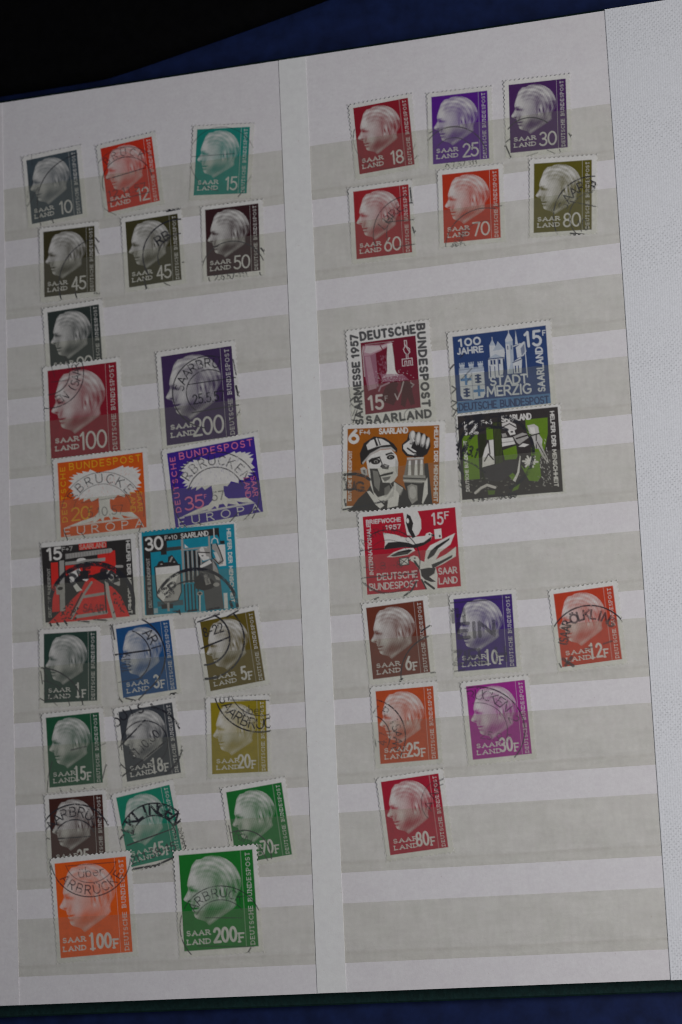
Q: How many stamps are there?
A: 41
